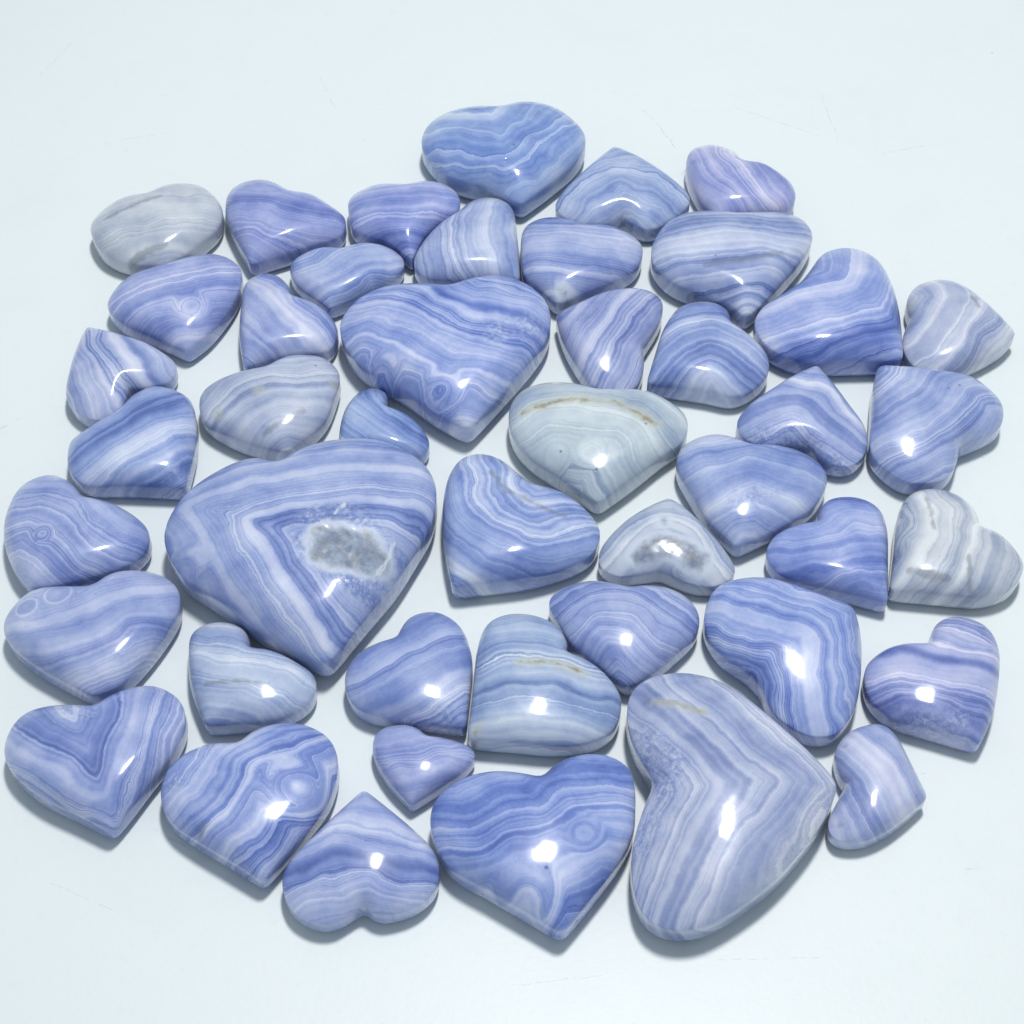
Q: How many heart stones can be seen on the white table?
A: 45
